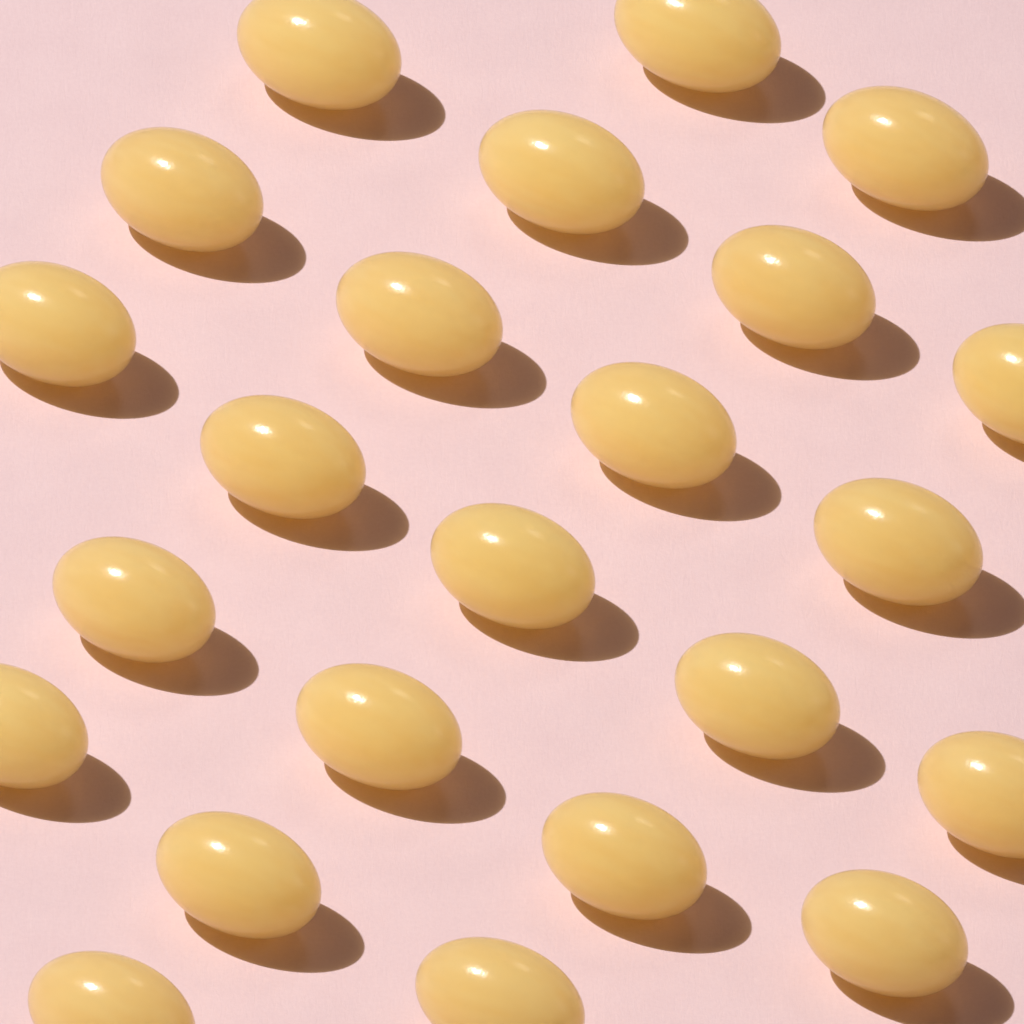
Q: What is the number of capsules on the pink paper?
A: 23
